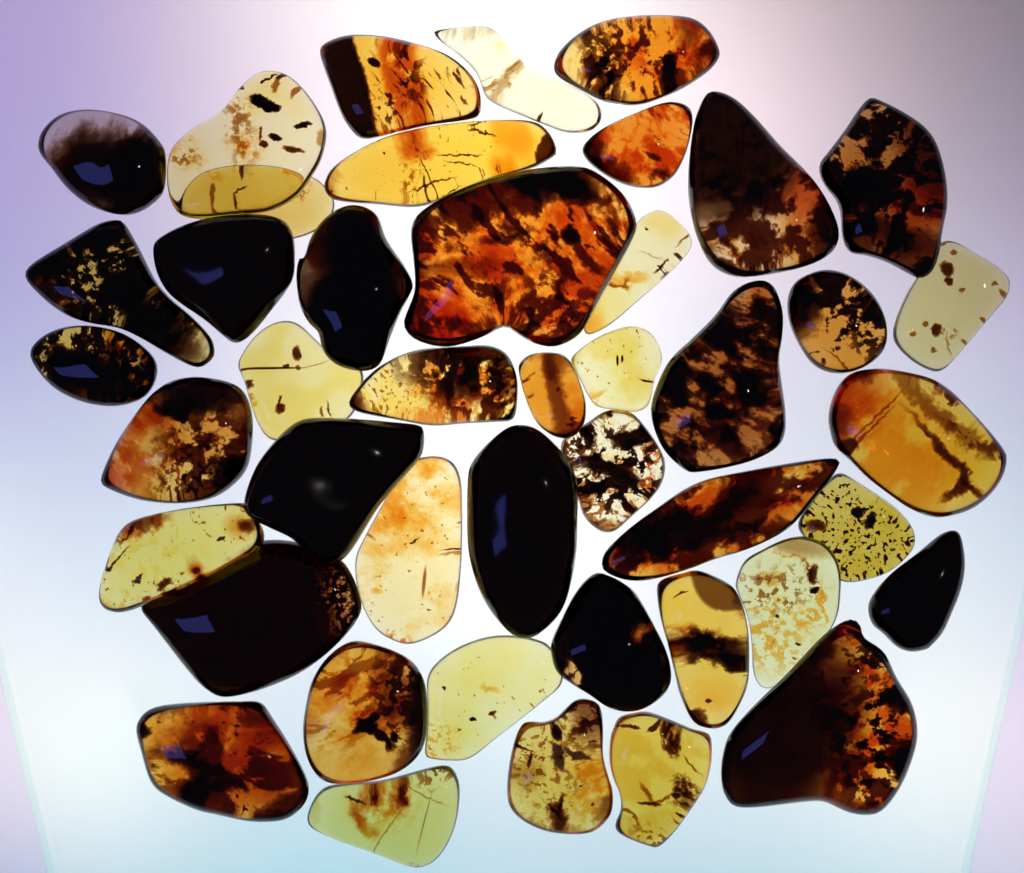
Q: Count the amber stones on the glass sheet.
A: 44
